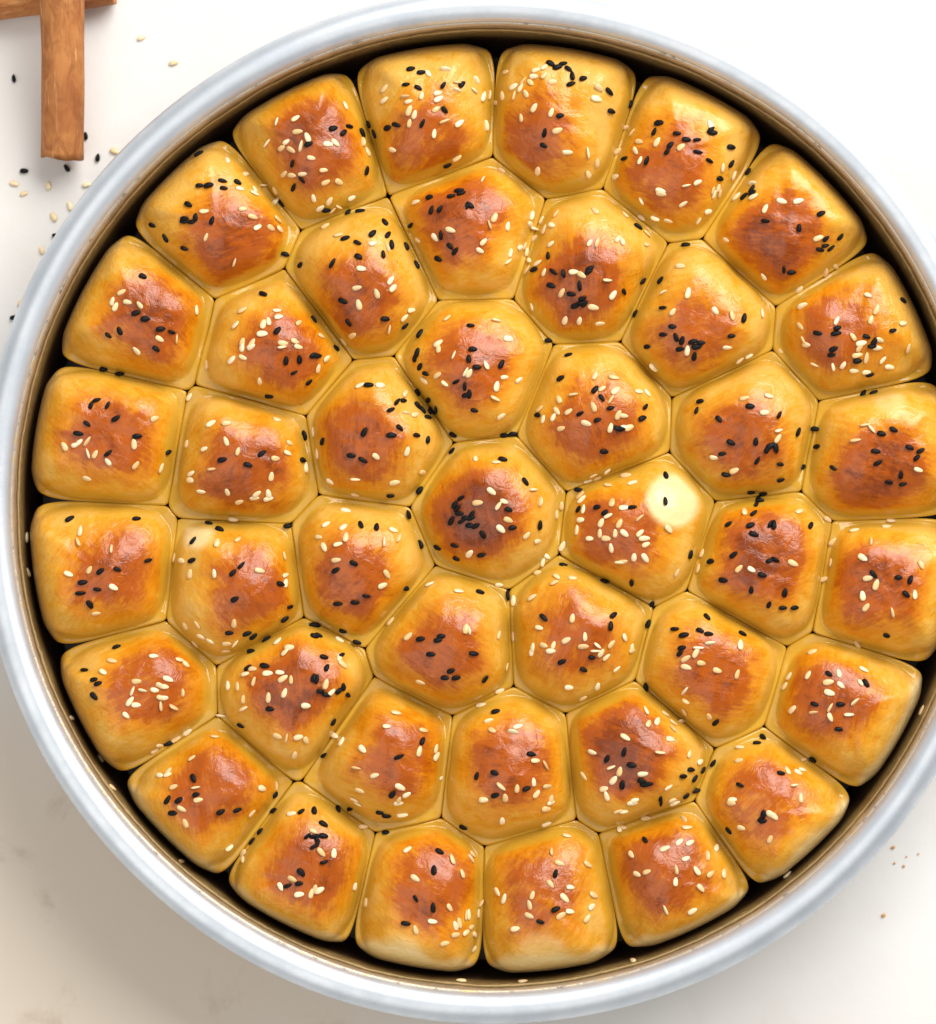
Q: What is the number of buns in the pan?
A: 42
